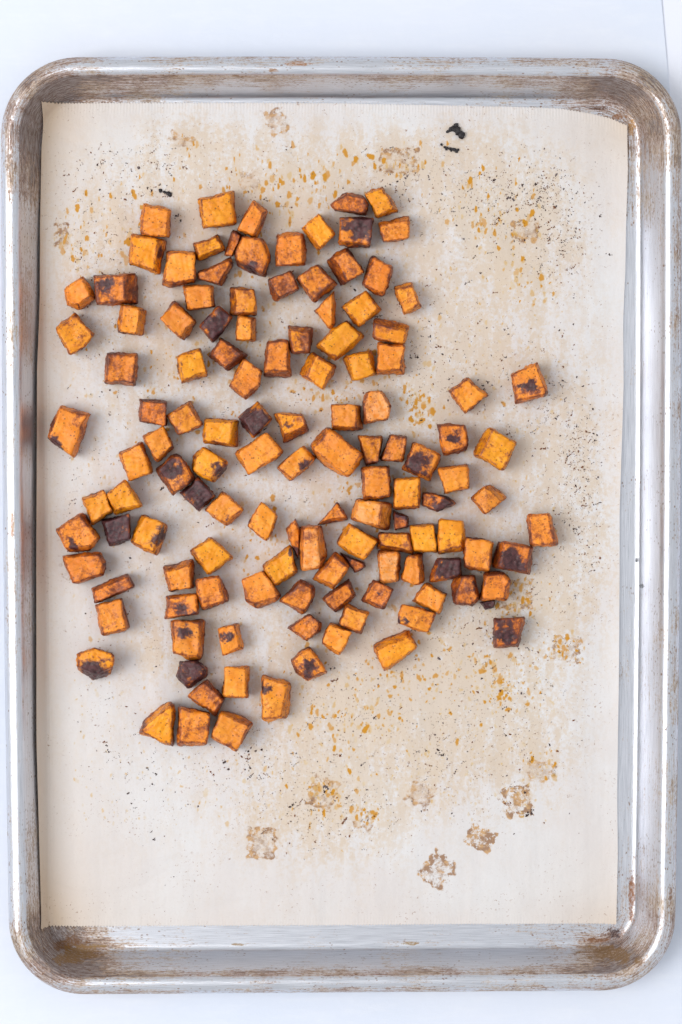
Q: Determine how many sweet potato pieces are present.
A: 127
